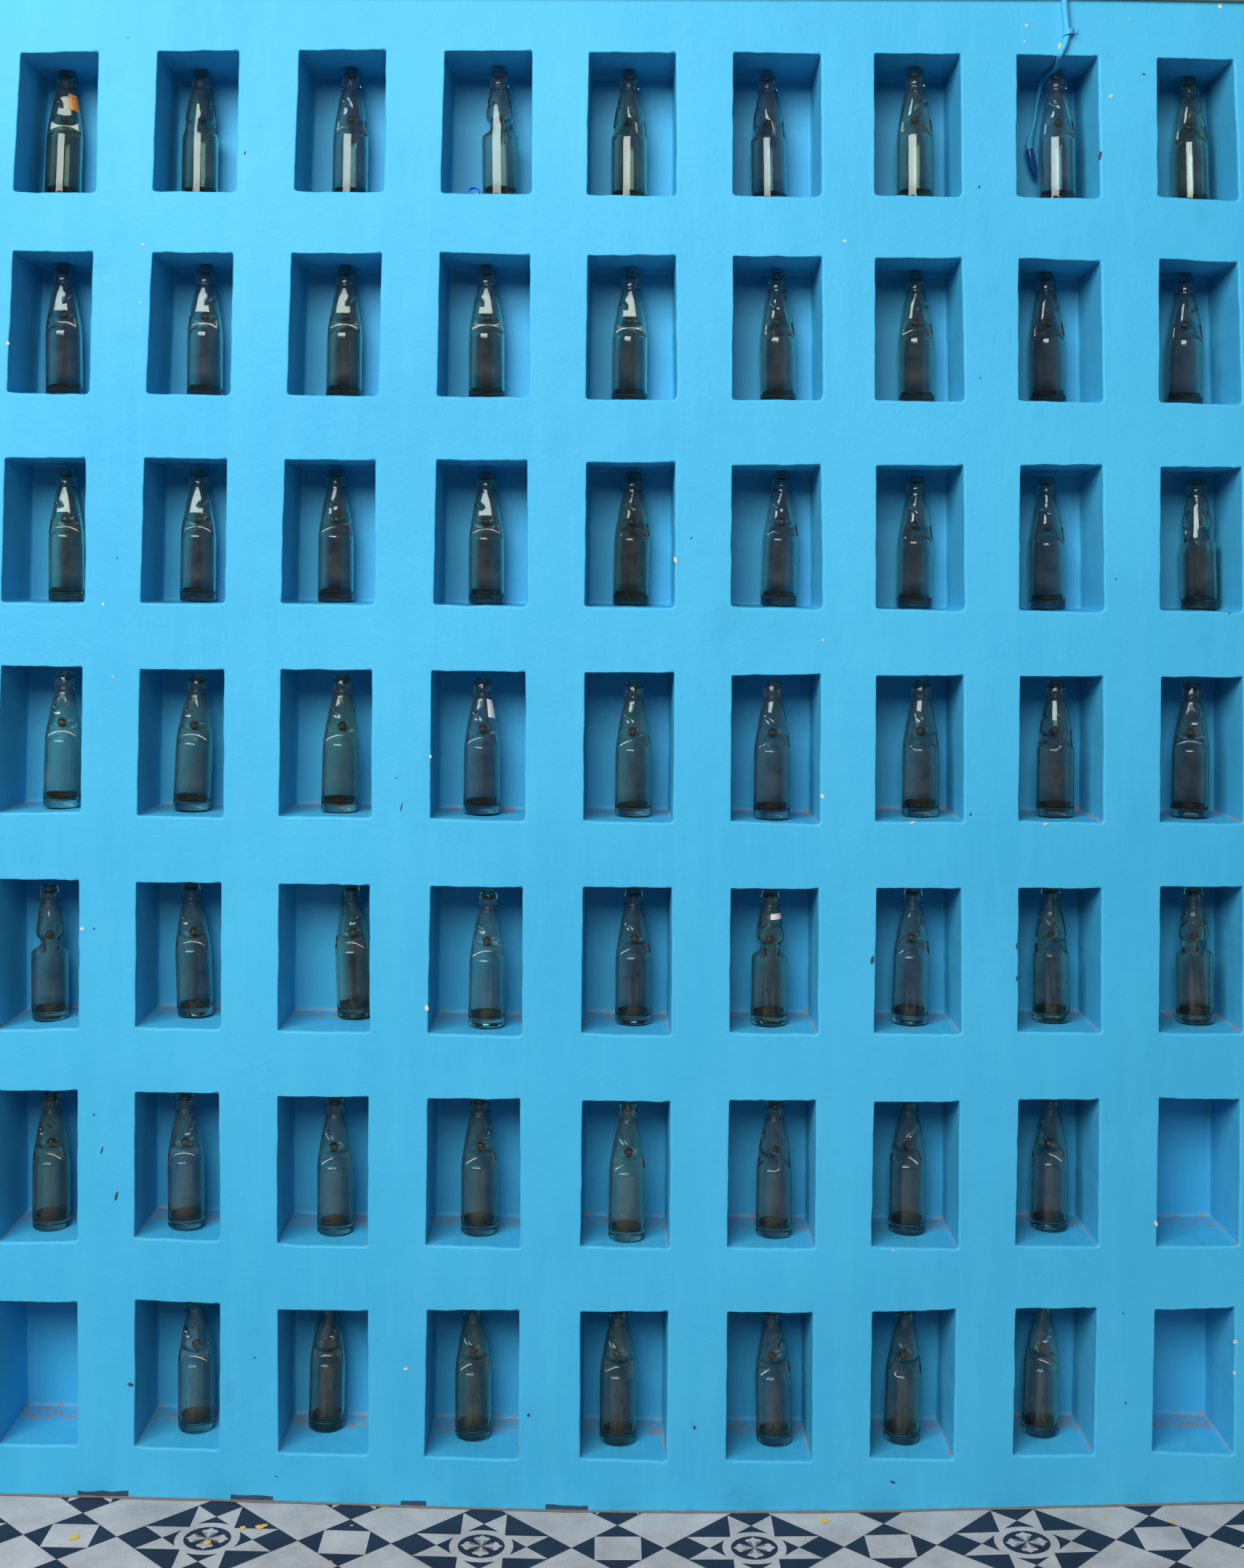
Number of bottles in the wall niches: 60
